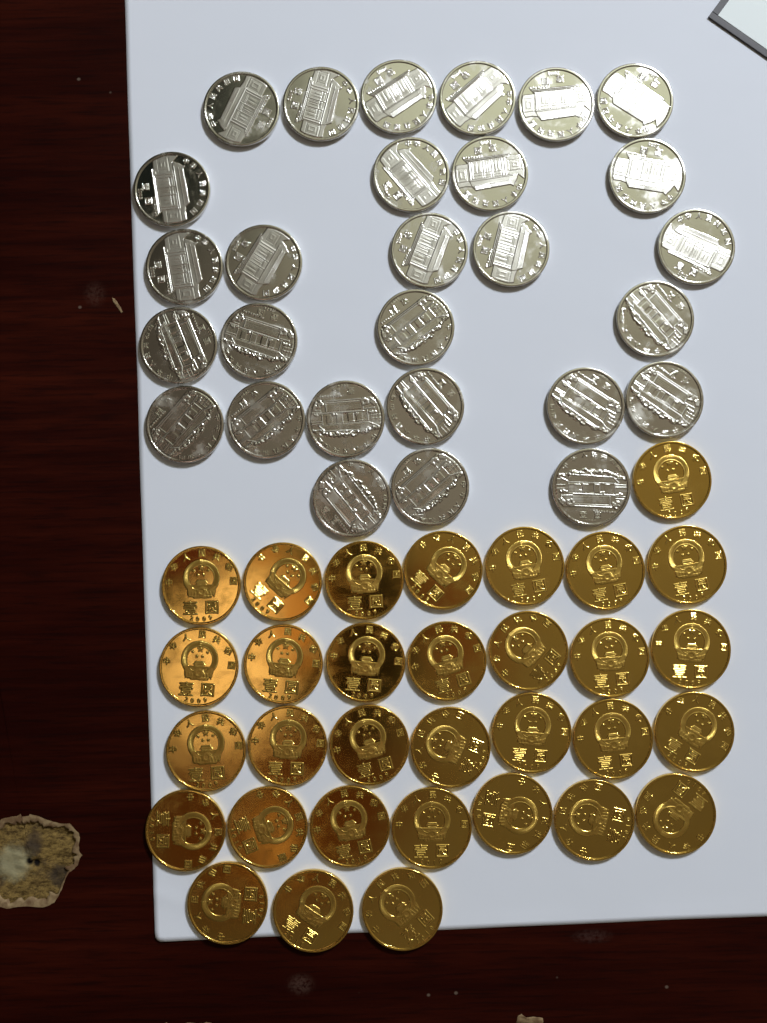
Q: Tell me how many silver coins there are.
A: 28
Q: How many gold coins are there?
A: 32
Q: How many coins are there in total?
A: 60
